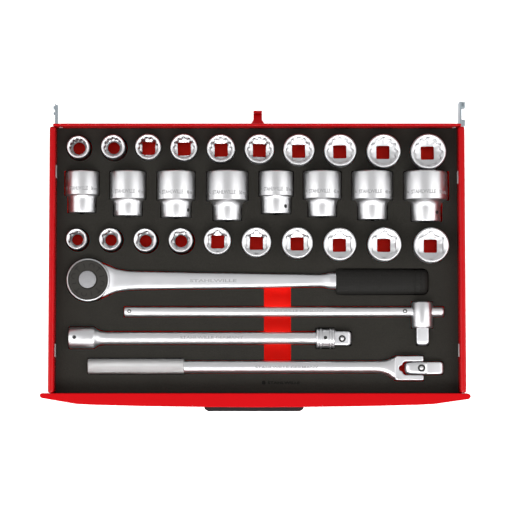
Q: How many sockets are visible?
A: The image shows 28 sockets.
